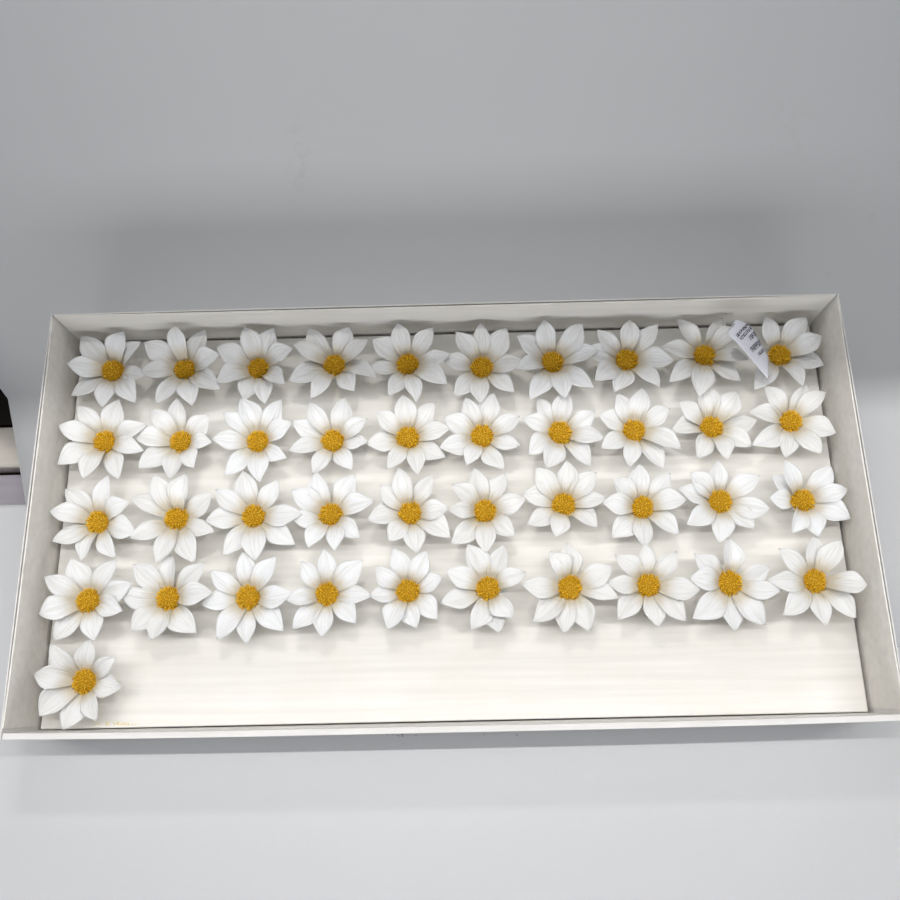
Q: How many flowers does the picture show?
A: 41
